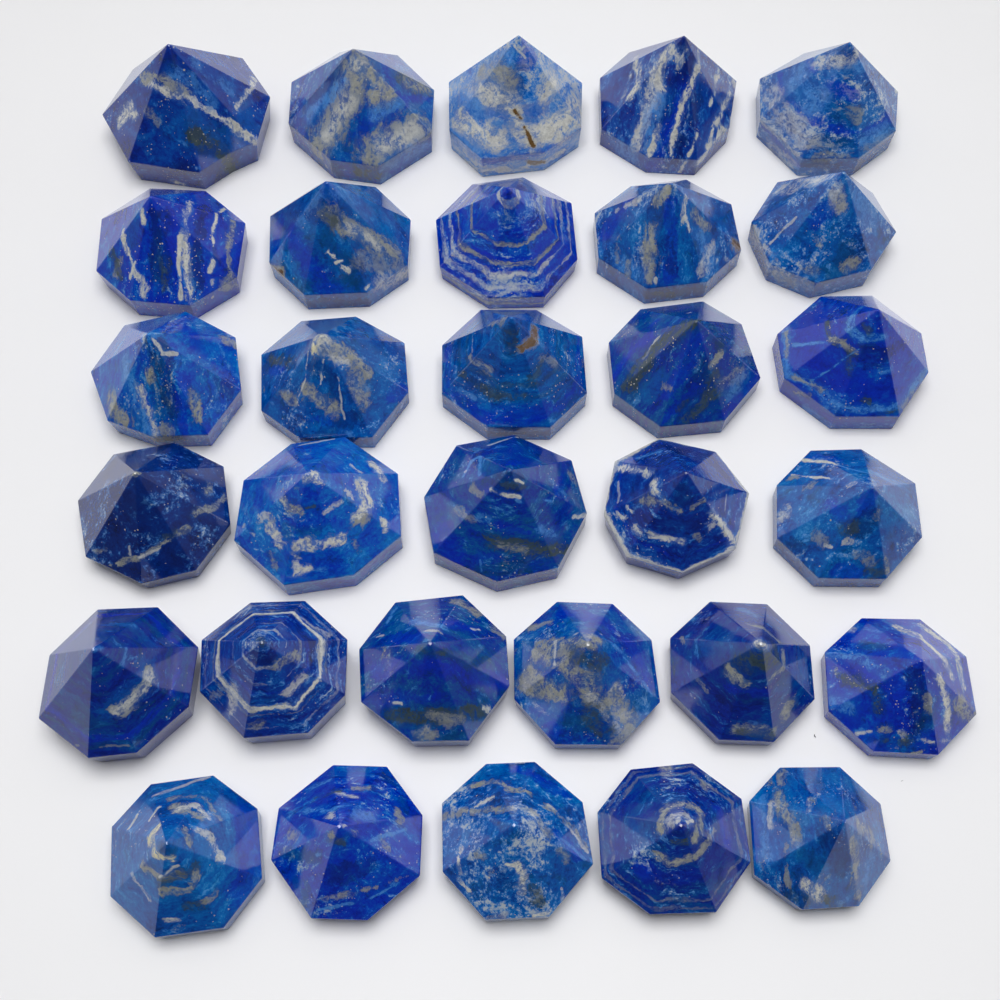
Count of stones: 31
